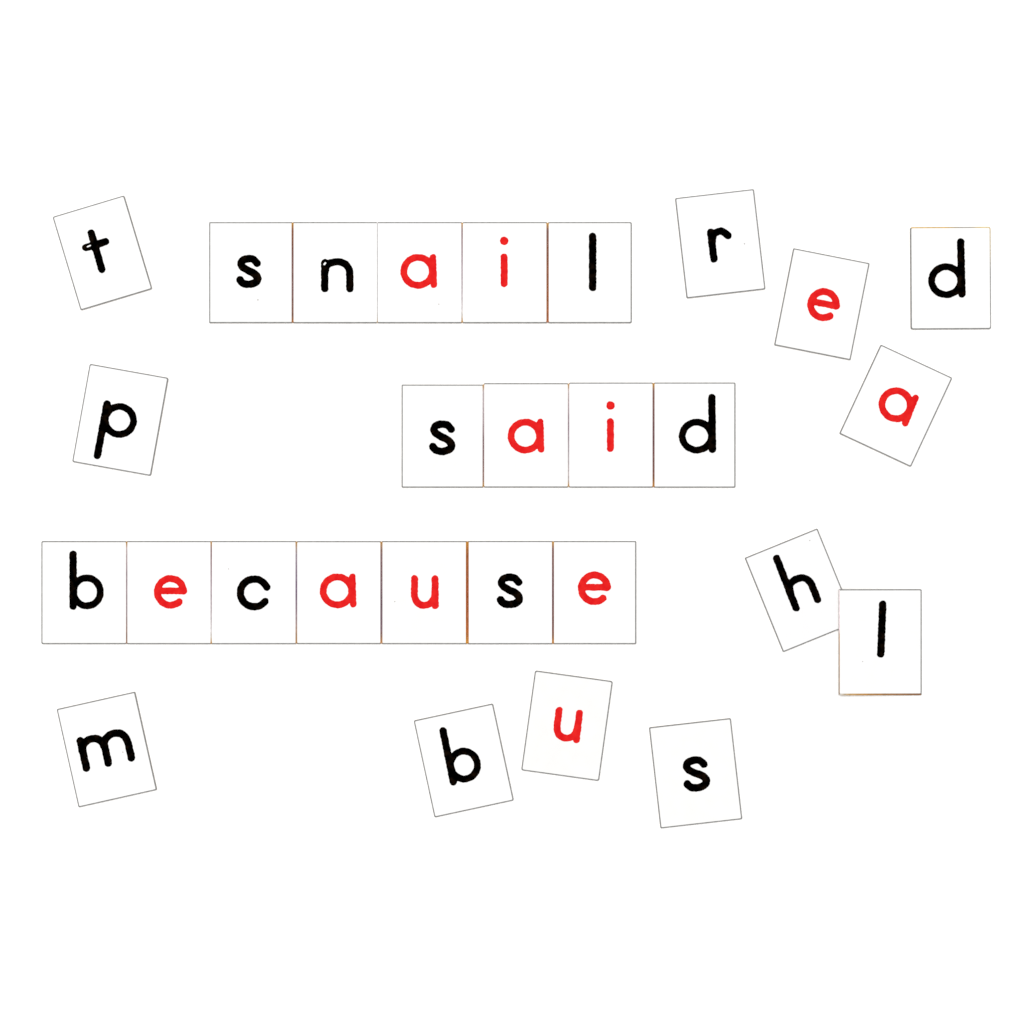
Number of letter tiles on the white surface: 28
